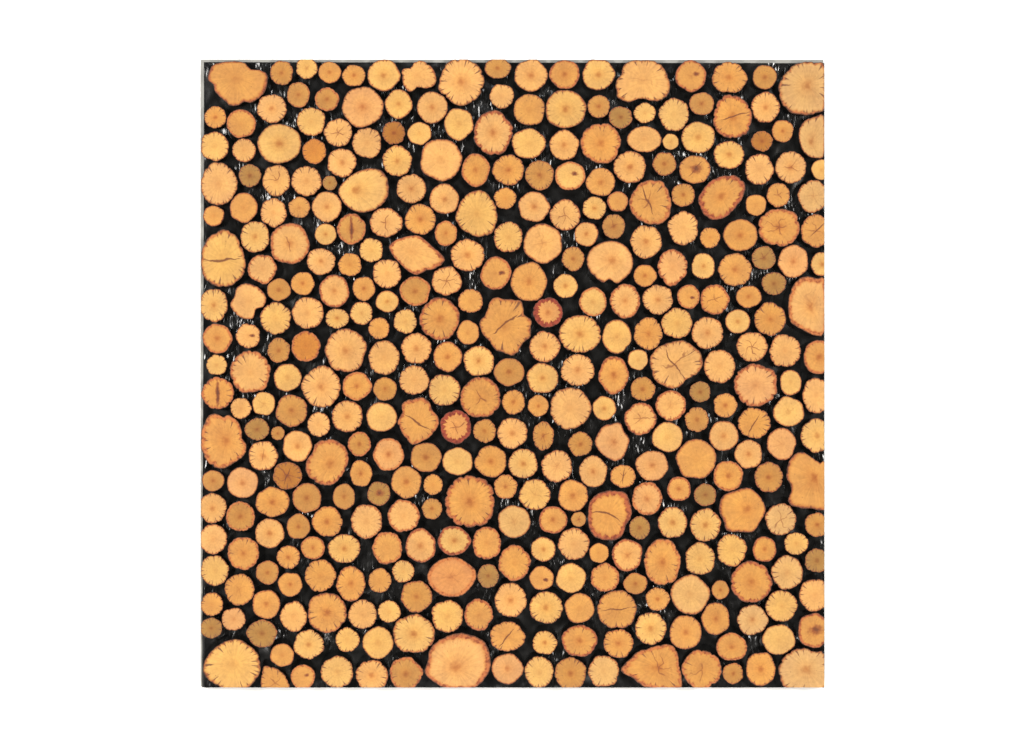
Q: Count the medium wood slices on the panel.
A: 198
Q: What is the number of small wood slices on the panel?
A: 122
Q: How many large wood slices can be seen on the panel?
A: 54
